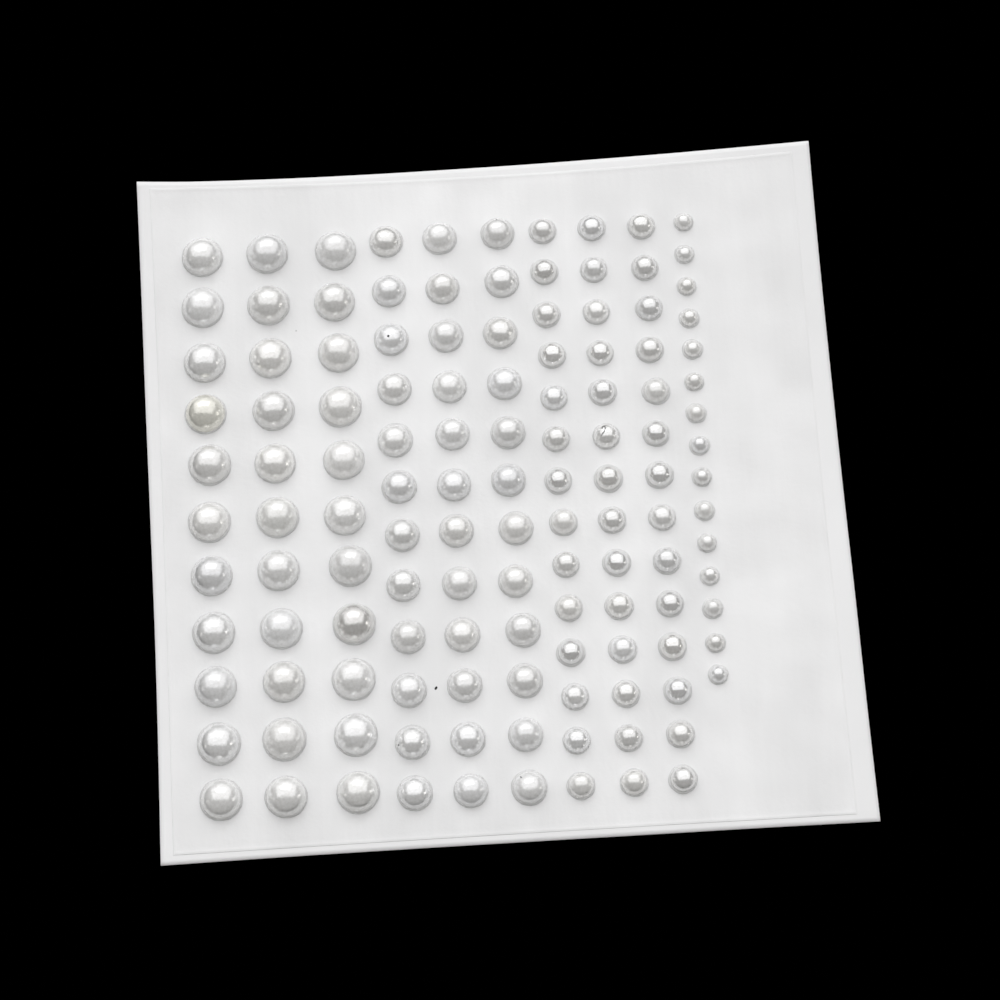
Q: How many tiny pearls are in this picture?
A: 15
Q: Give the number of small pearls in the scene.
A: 42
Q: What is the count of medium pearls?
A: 36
